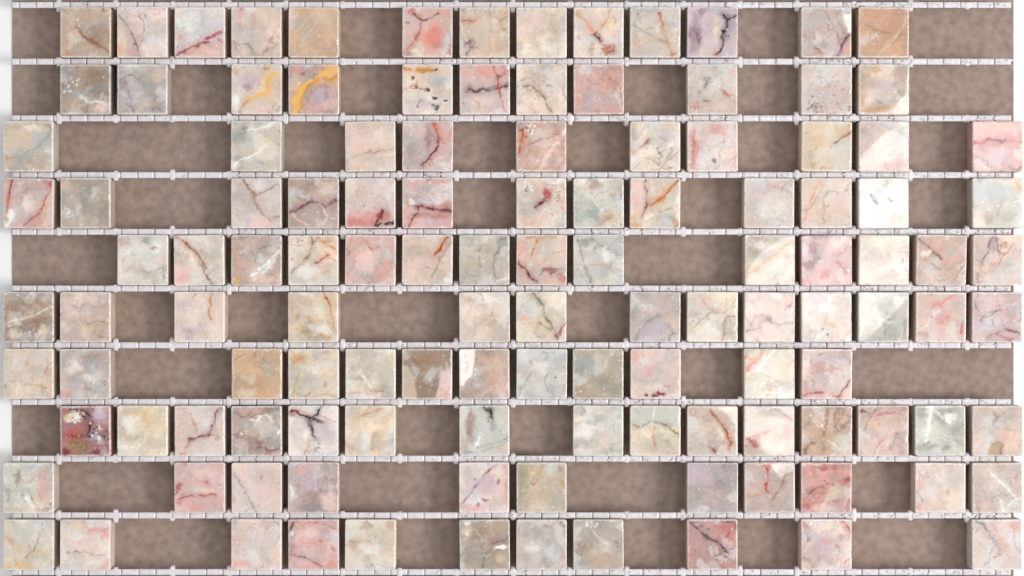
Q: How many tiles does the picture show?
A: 123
